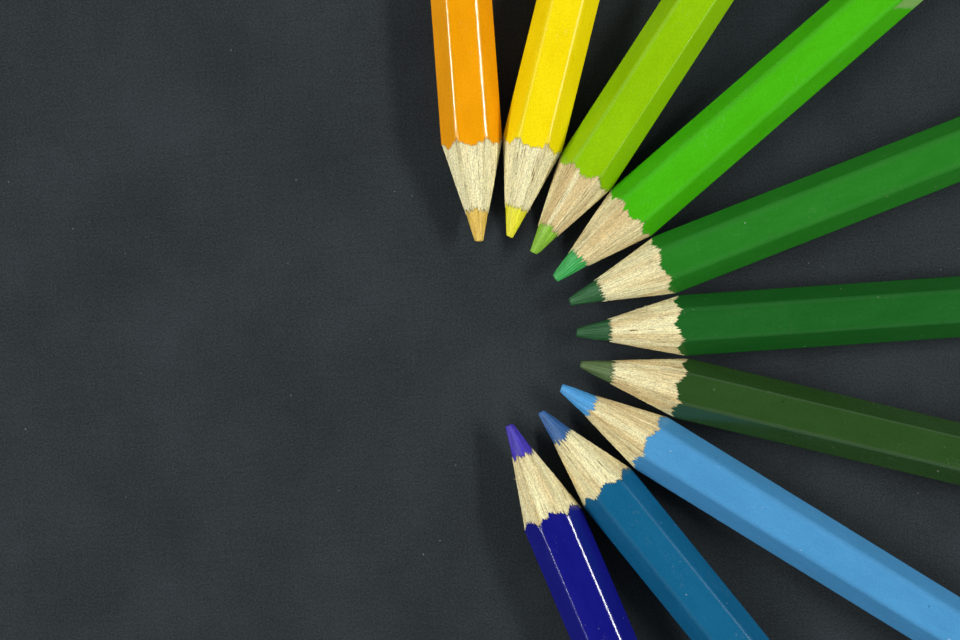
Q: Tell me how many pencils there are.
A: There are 10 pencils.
